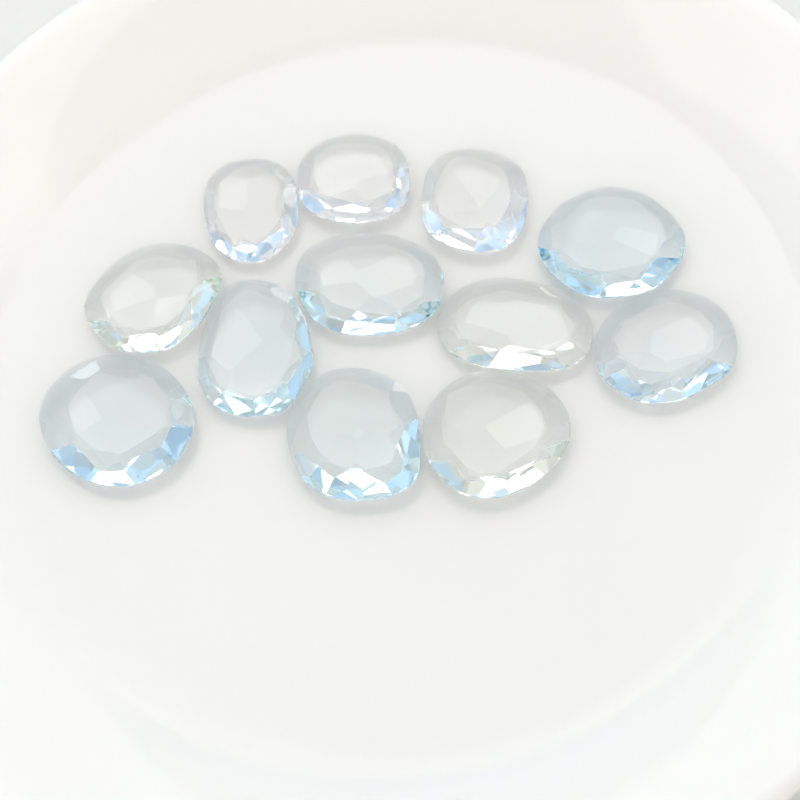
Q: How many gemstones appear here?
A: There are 12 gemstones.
